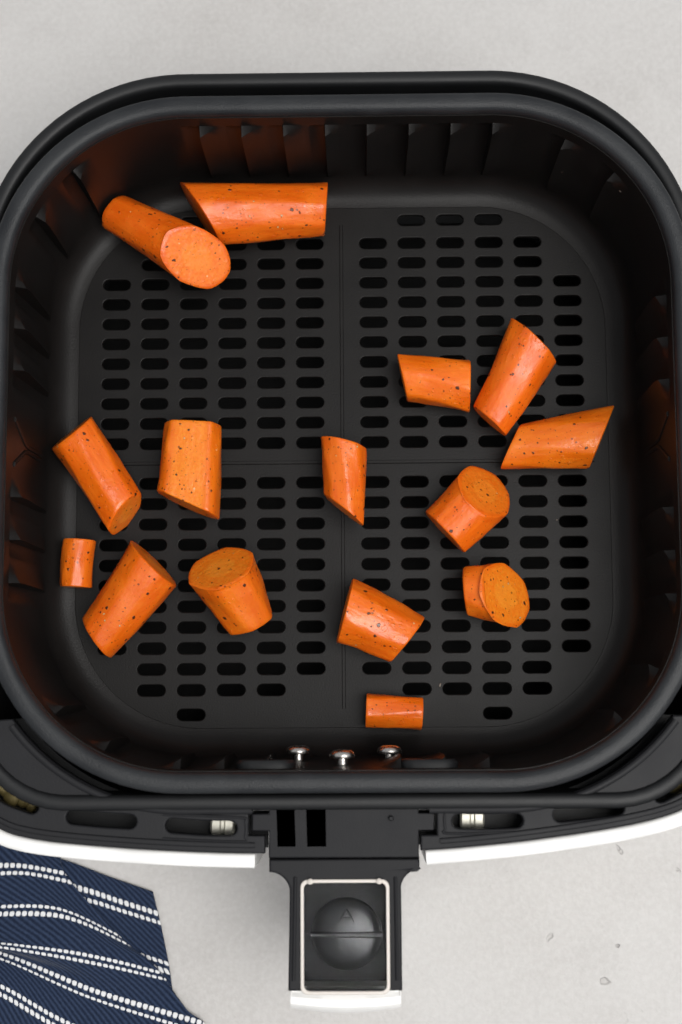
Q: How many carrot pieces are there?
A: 15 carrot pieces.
